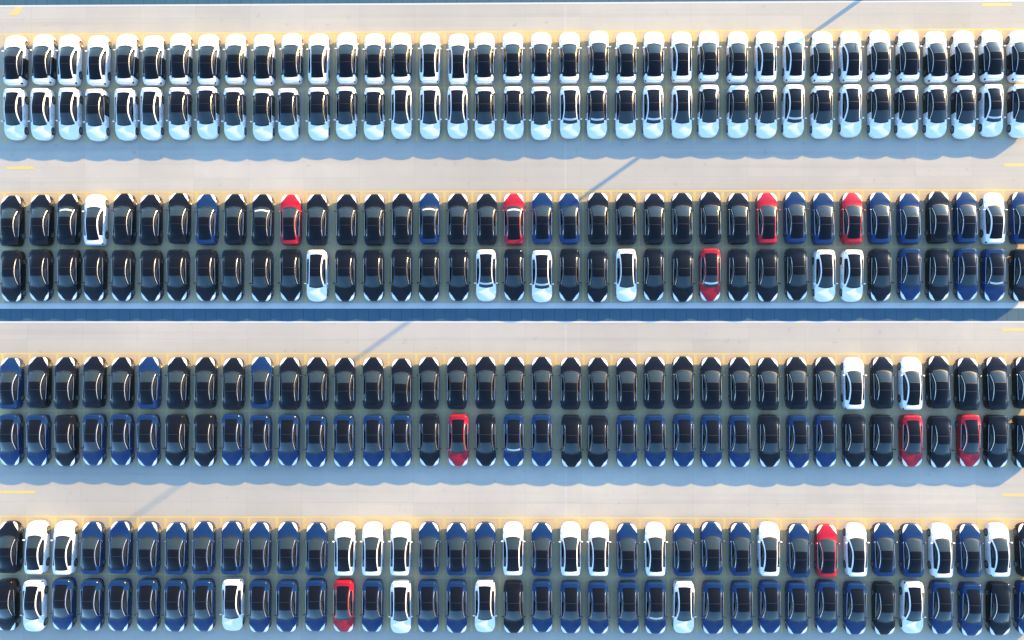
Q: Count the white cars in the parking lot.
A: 103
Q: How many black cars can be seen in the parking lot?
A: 99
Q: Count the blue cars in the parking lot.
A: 84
